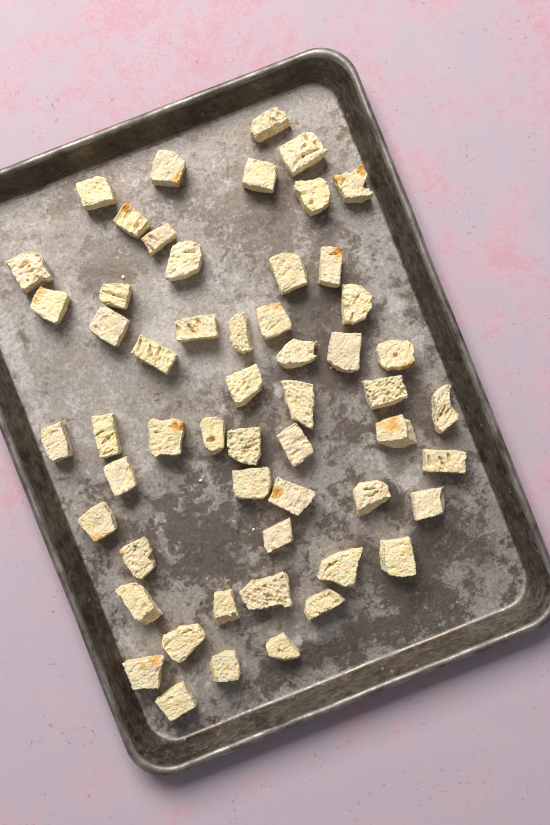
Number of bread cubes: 55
